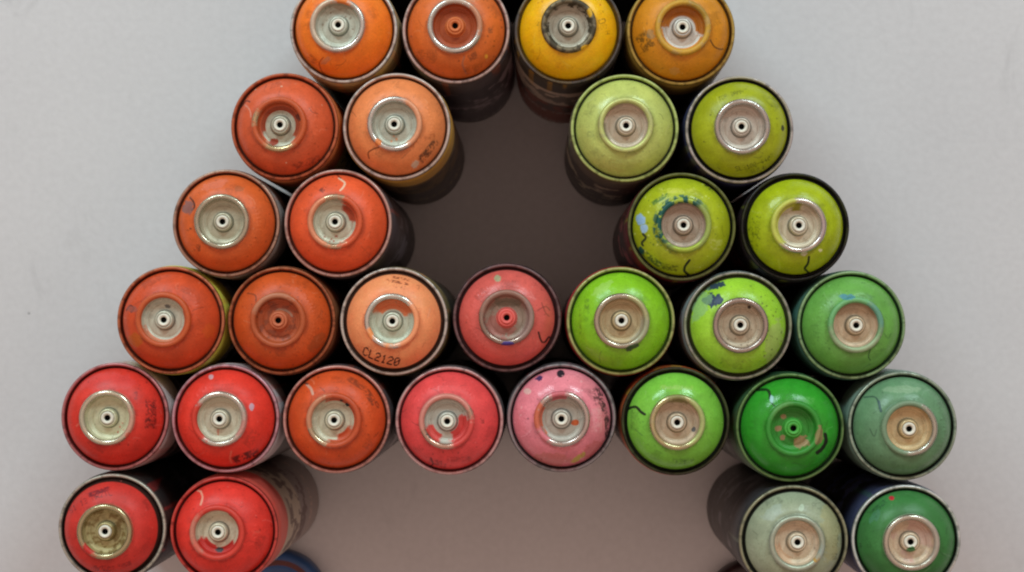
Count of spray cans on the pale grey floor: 31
